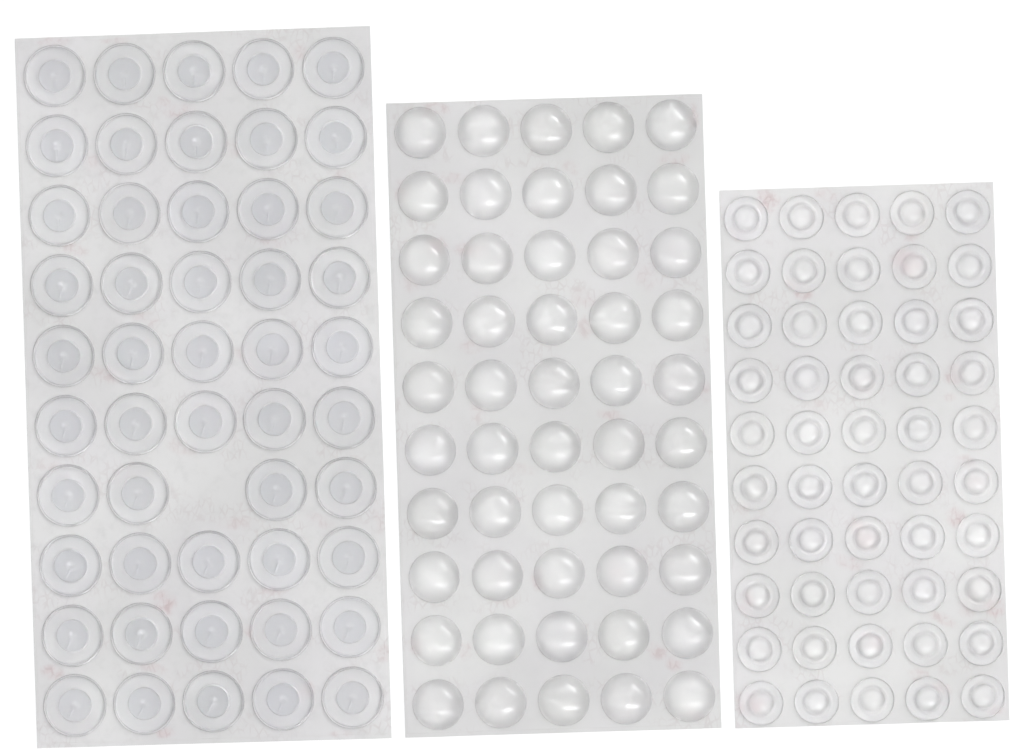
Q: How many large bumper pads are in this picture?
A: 49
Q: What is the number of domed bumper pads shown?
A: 50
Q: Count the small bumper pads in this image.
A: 50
